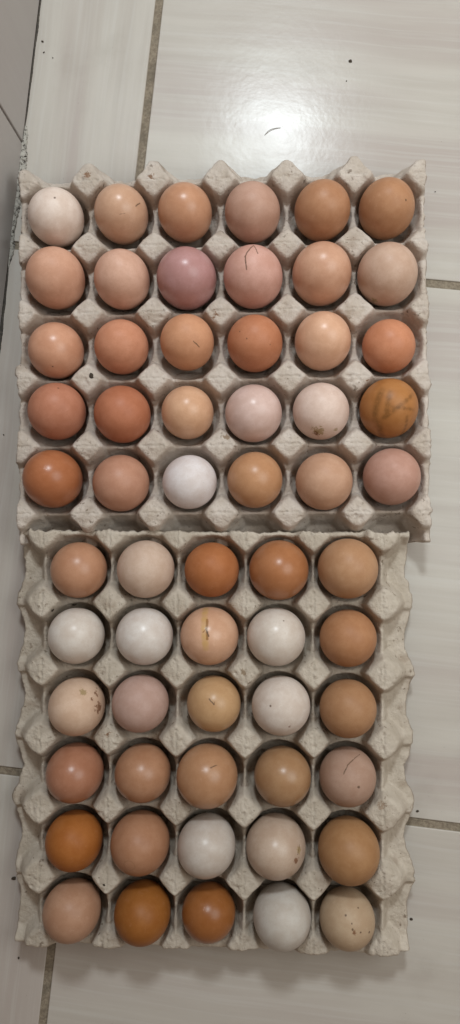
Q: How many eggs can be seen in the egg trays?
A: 60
